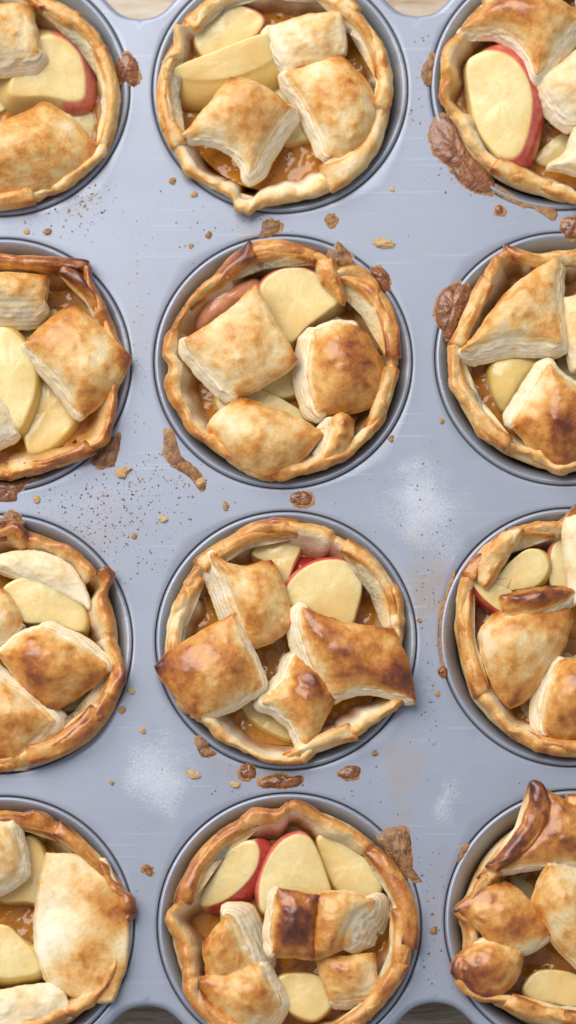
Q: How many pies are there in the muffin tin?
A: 12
